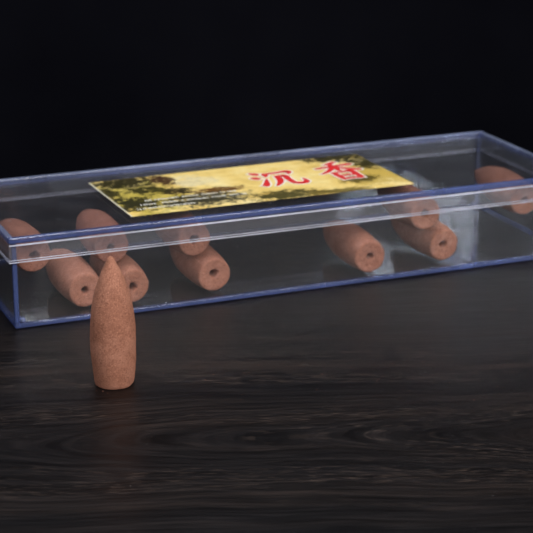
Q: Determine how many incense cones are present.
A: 11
